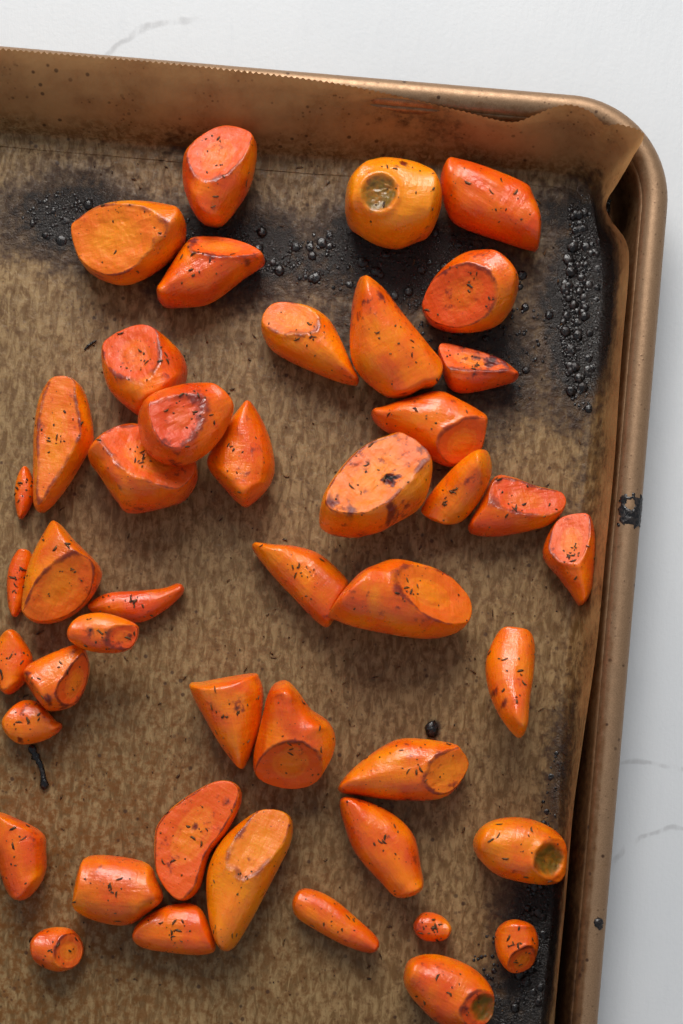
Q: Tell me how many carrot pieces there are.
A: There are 45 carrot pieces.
